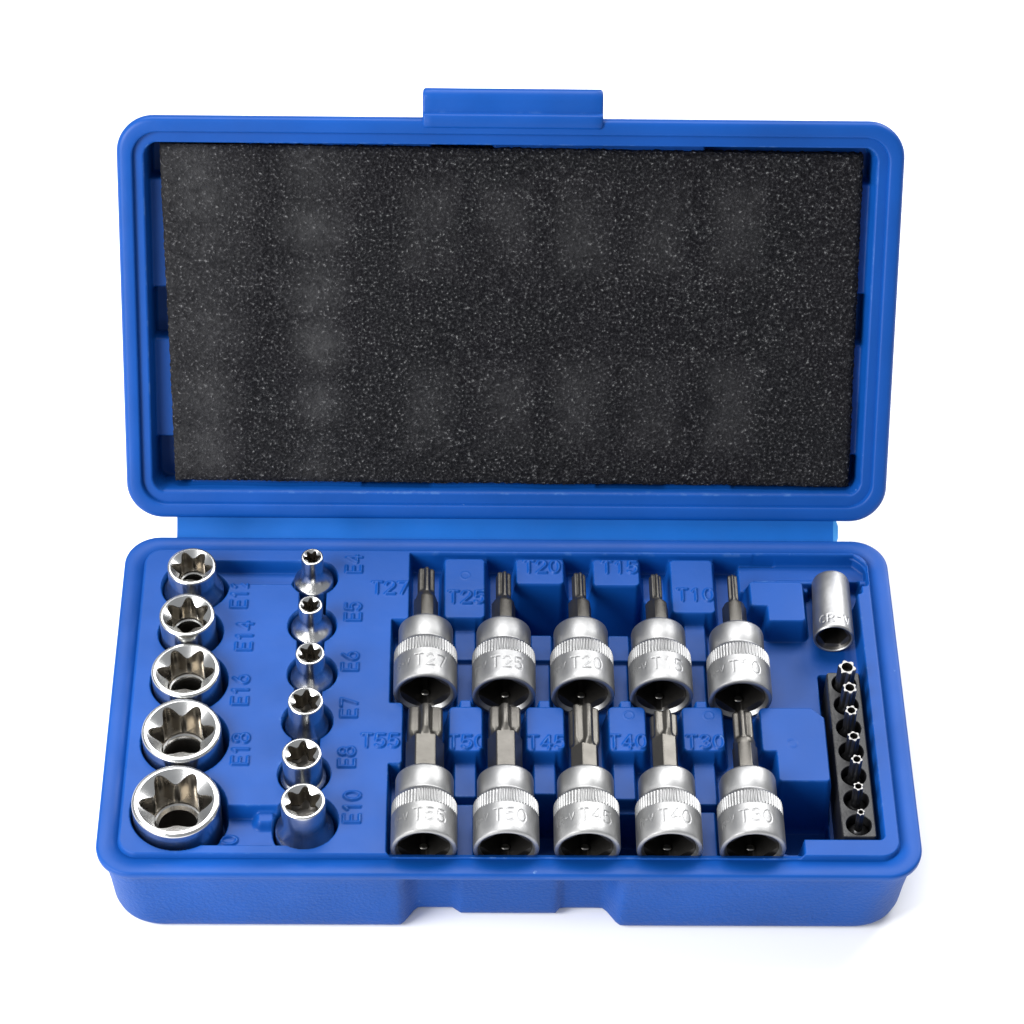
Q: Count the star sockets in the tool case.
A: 11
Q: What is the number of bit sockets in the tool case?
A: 10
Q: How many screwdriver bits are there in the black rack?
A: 7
